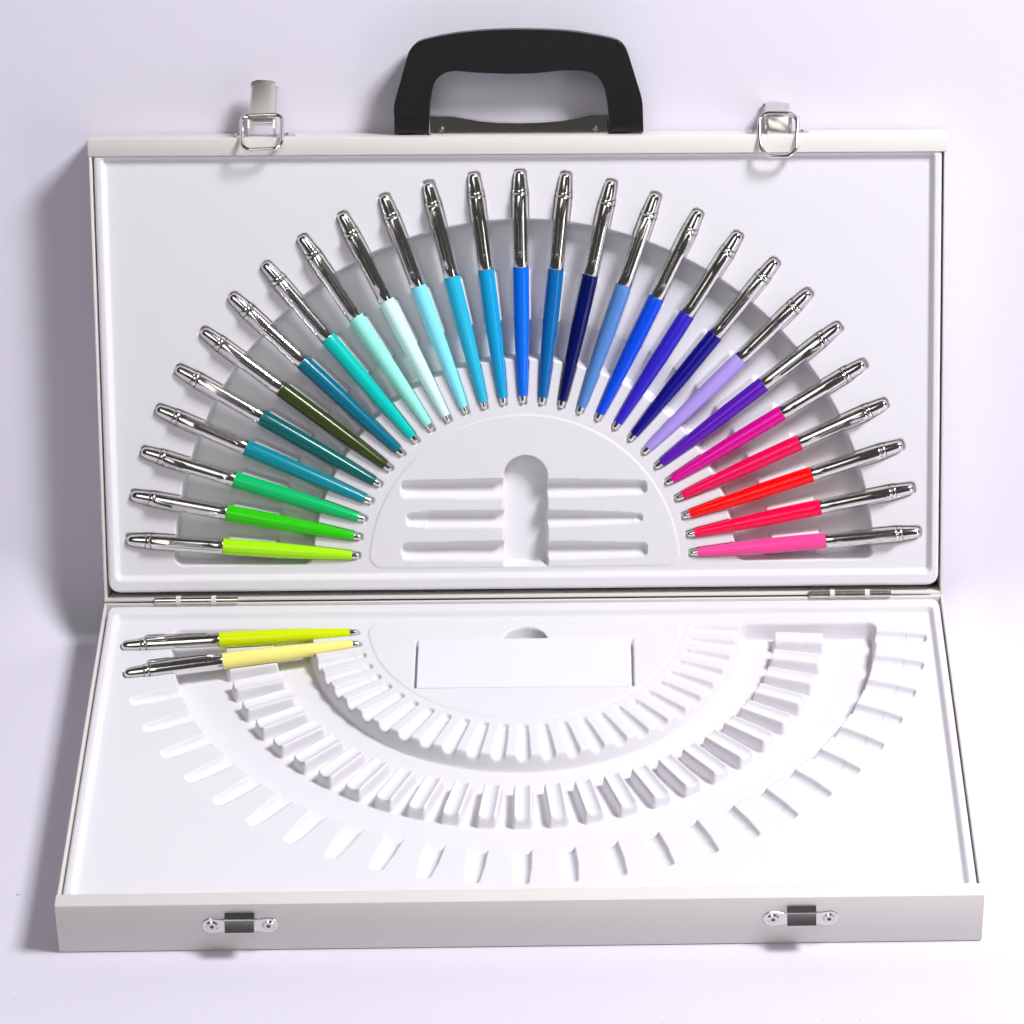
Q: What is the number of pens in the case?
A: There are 29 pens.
